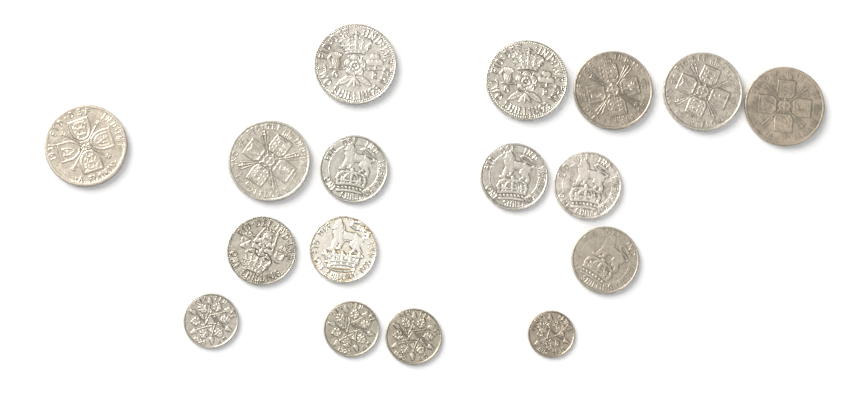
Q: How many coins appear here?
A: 17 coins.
